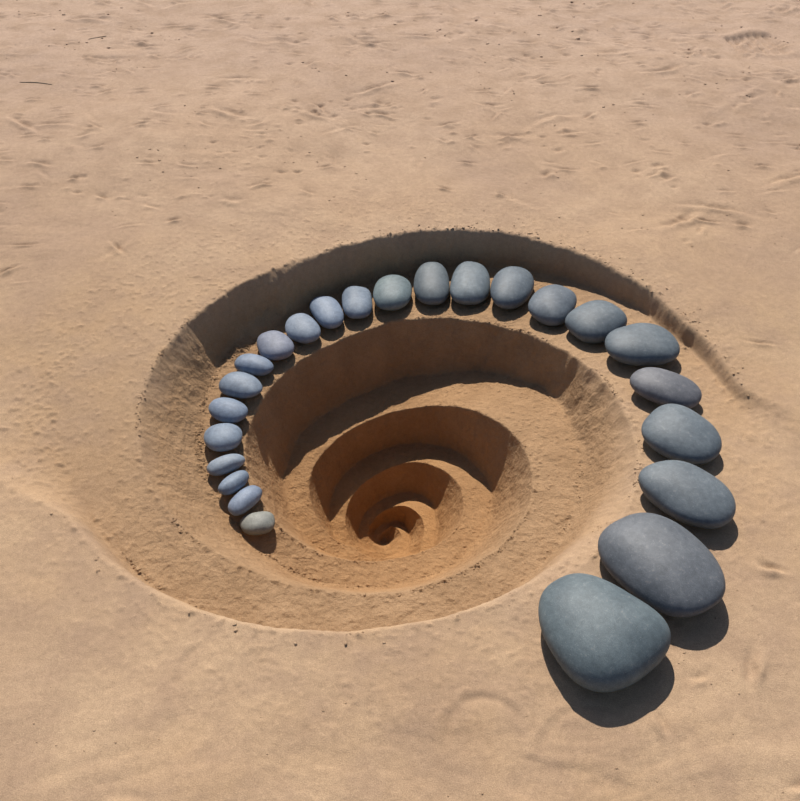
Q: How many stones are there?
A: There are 24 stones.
